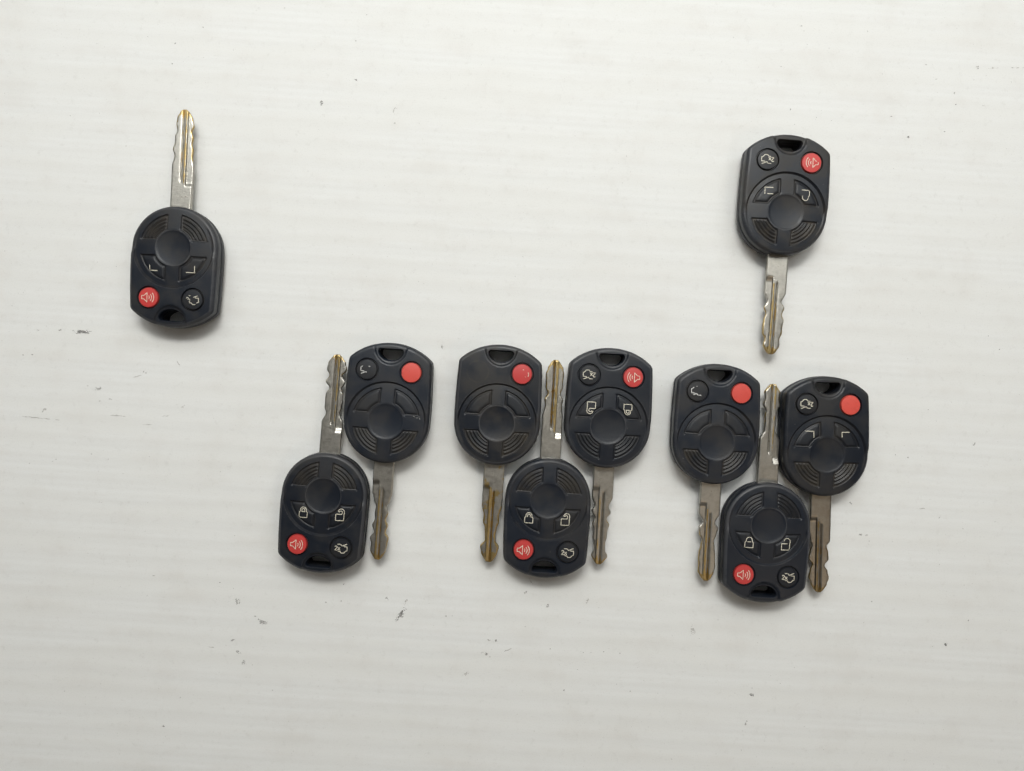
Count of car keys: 10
